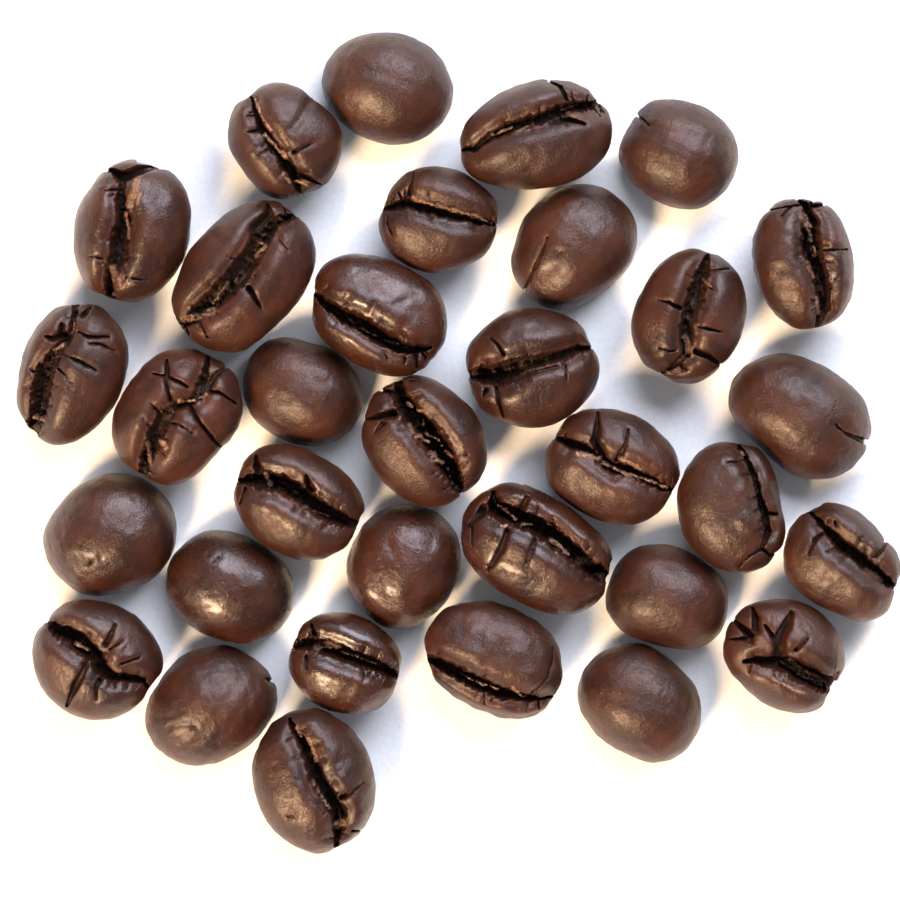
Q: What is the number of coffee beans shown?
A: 33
